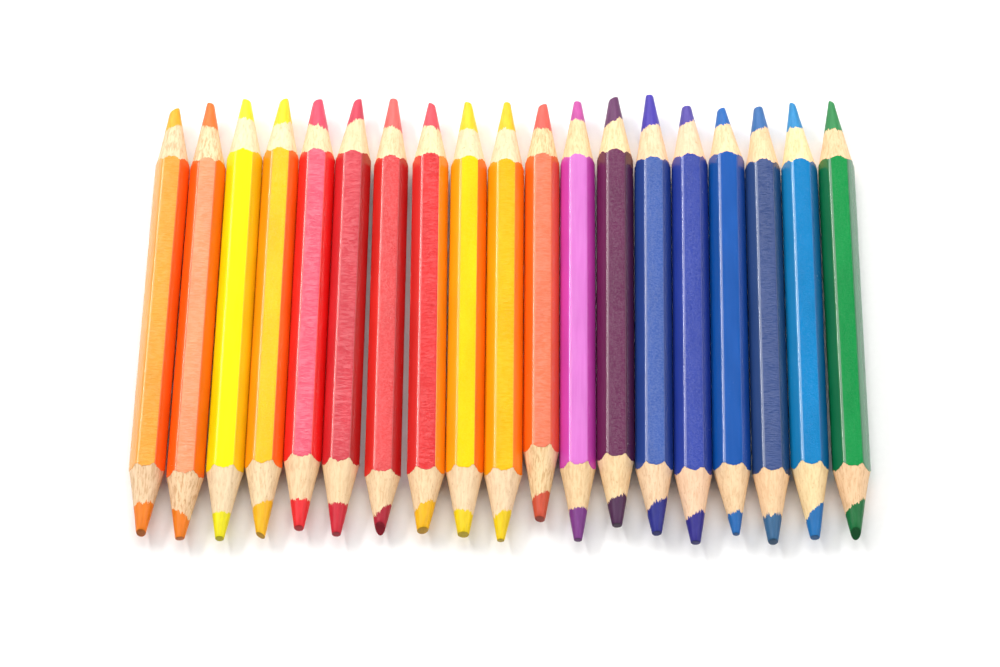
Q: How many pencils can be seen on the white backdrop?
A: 19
